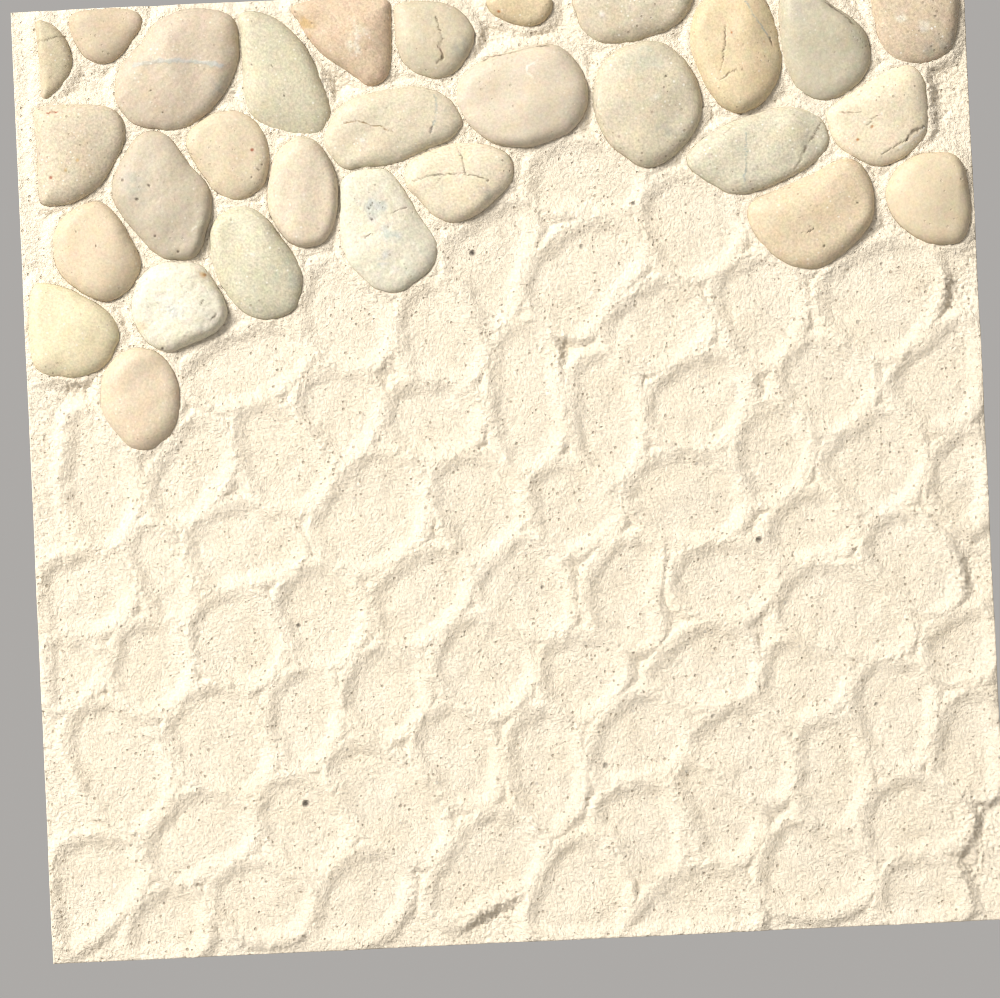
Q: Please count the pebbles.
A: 29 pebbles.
